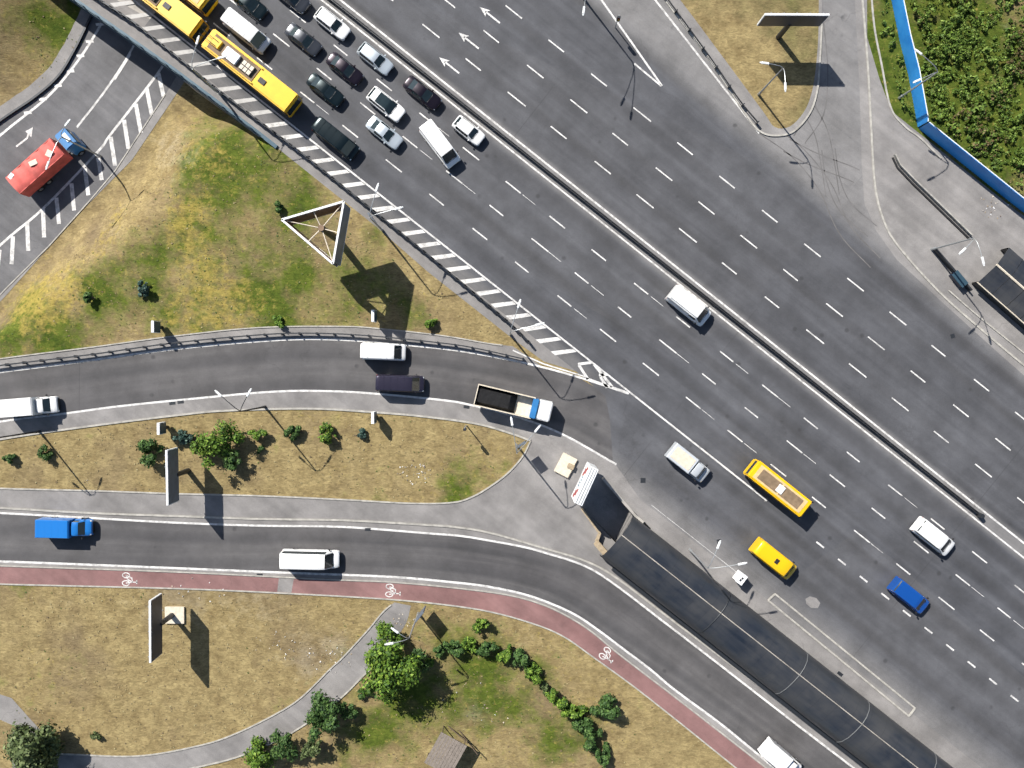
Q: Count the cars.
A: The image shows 11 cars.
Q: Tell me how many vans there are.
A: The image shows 14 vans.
